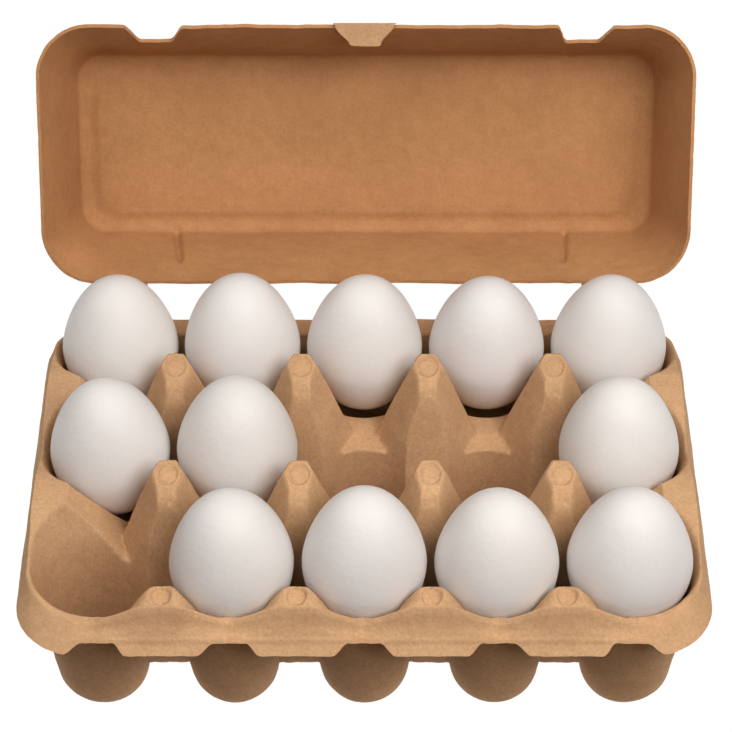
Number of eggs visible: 12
